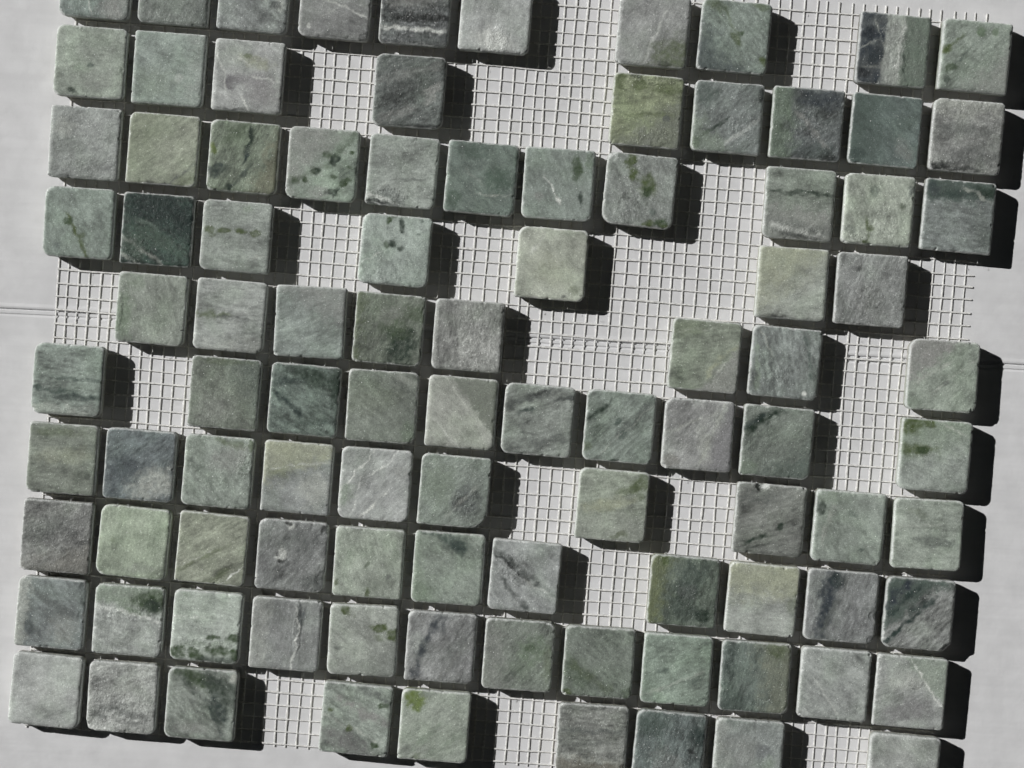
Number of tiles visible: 97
